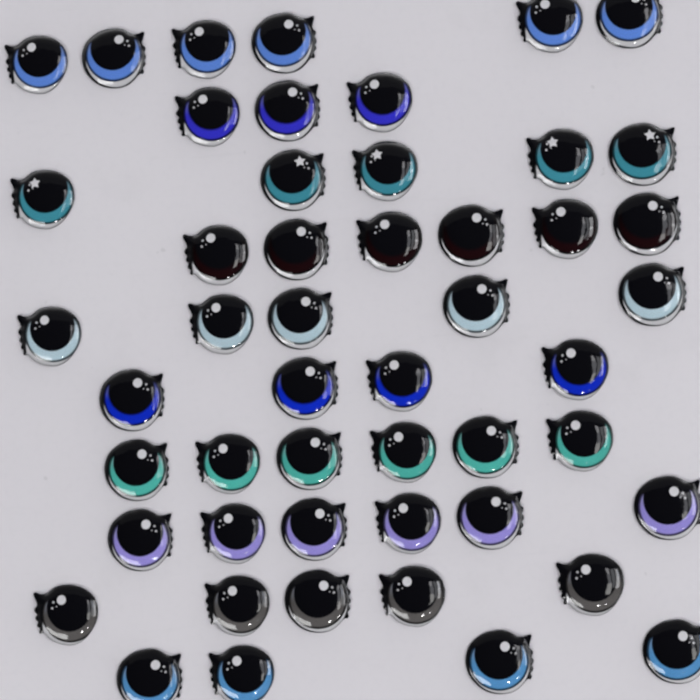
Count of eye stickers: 50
